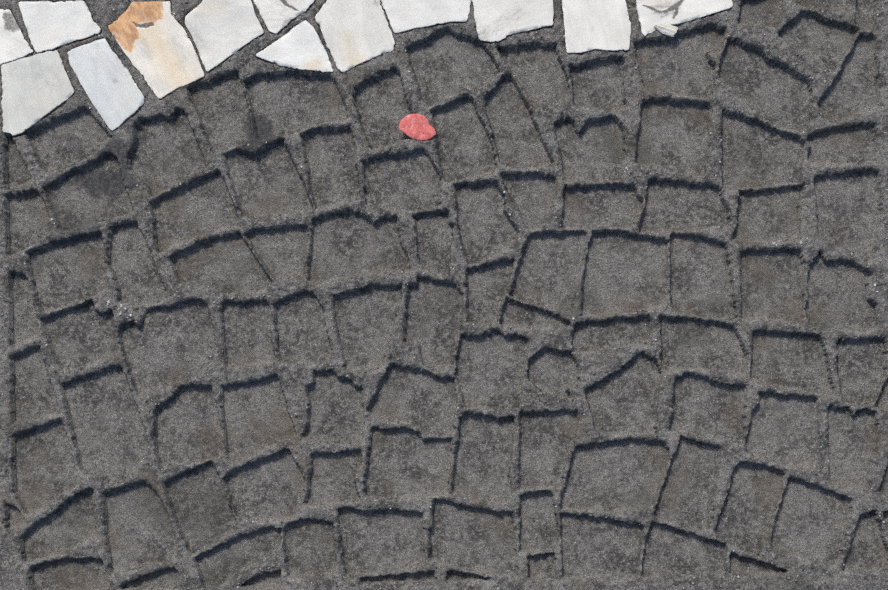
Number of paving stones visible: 13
